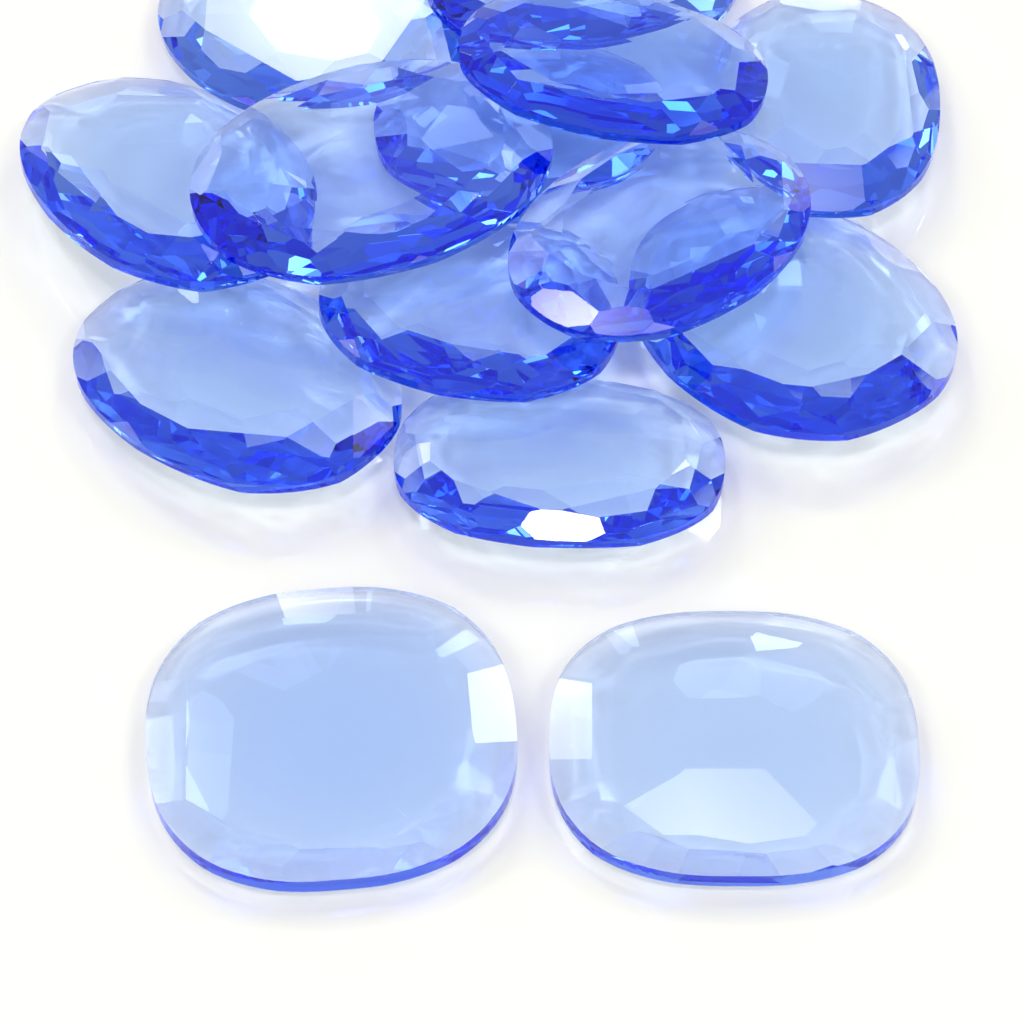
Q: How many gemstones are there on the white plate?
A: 14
